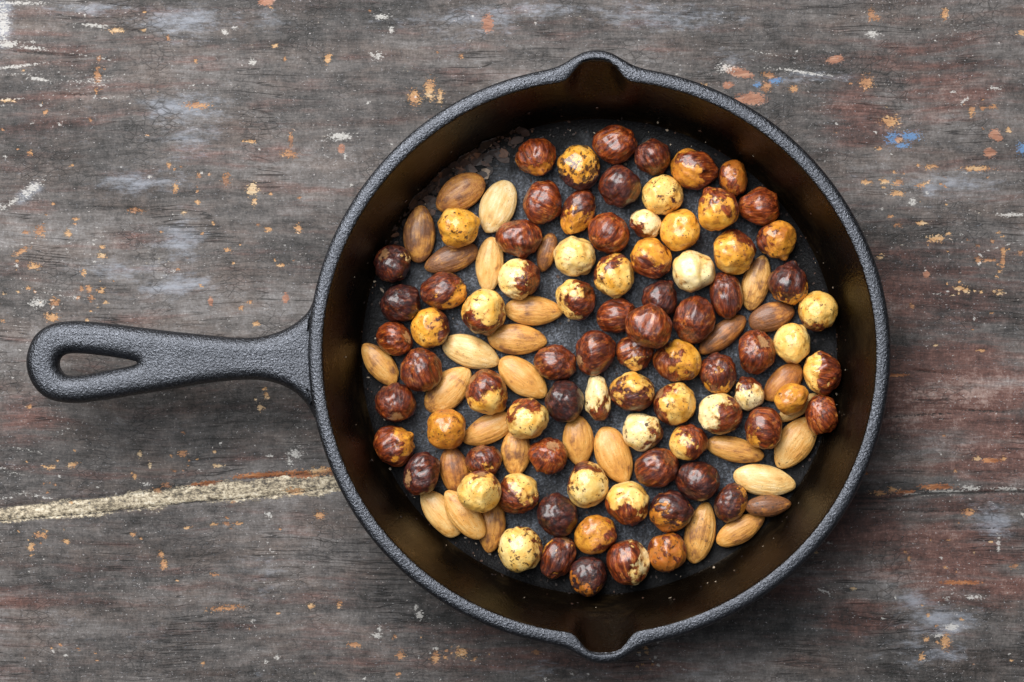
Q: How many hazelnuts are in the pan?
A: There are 81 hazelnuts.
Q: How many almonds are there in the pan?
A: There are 31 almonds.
